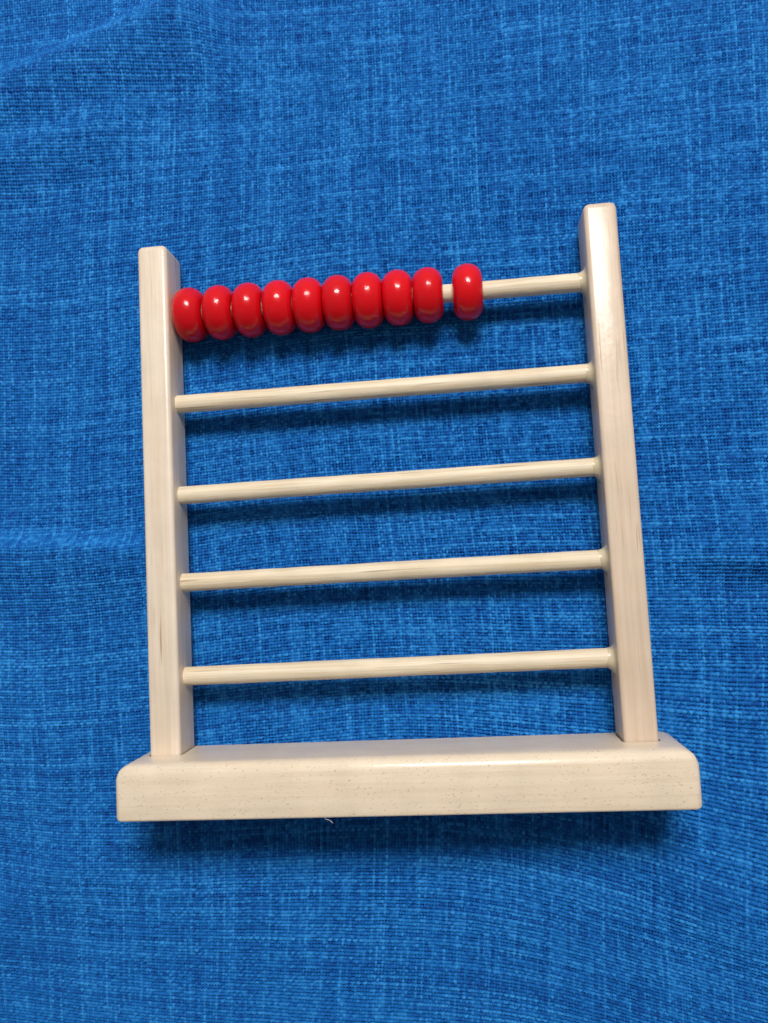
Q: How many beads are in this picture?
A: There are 10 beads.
